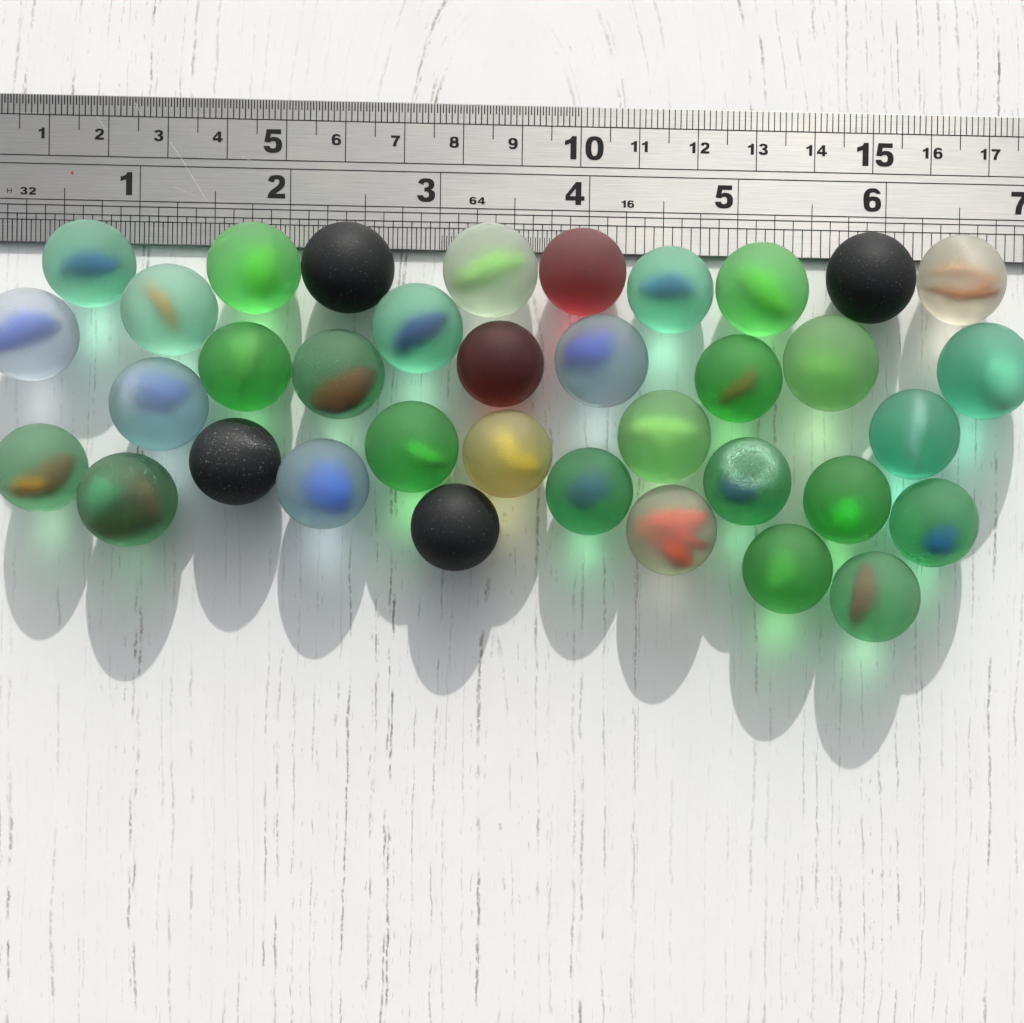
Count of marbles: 36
